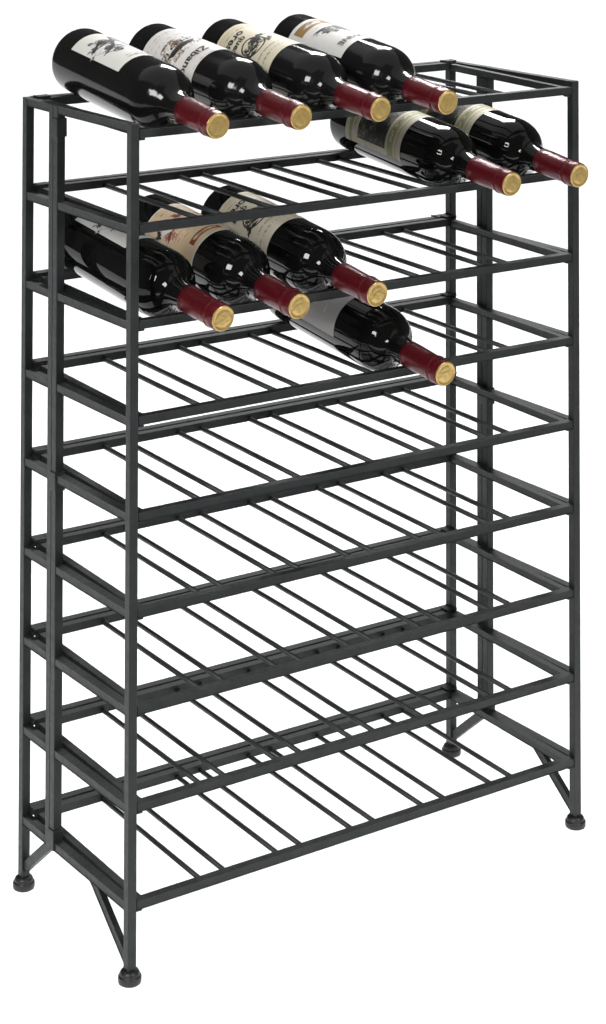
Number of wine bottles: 10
